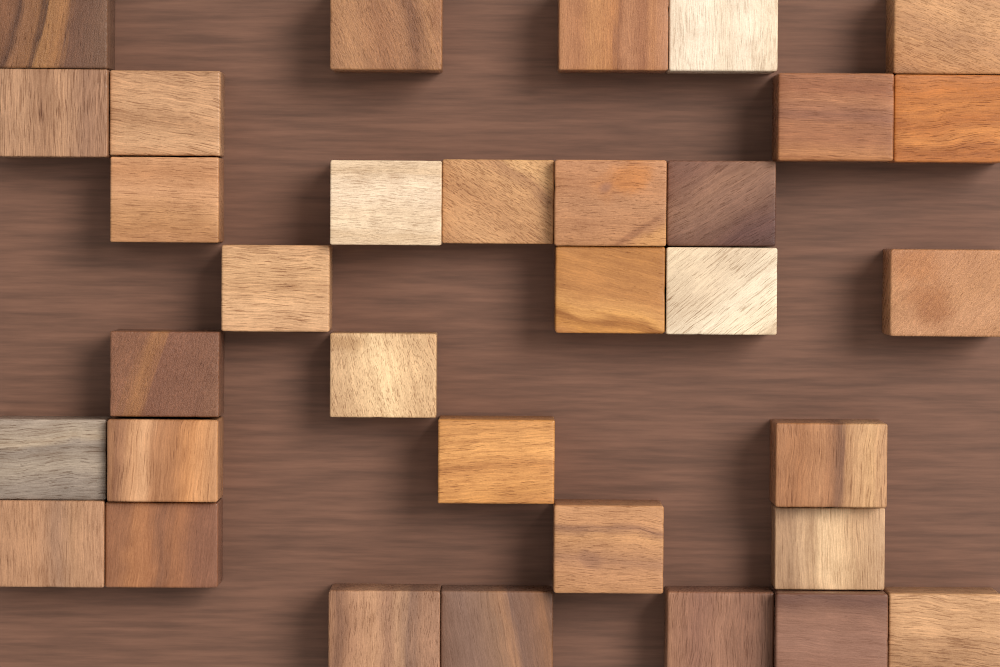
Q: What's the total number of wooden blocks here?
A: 33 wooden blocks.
